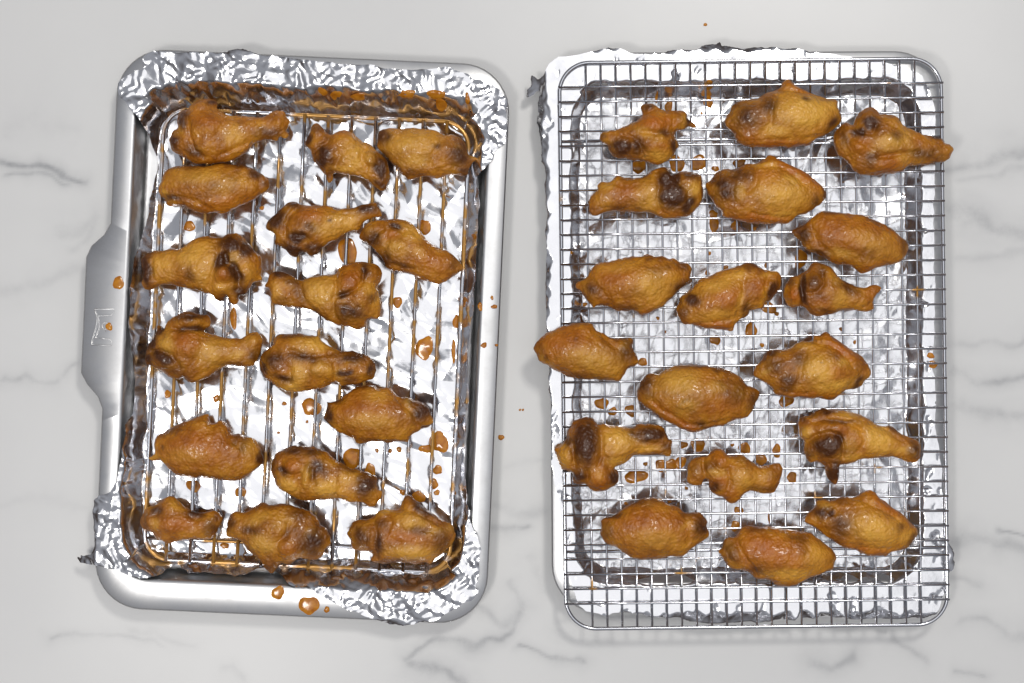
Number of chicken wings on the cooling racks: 34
